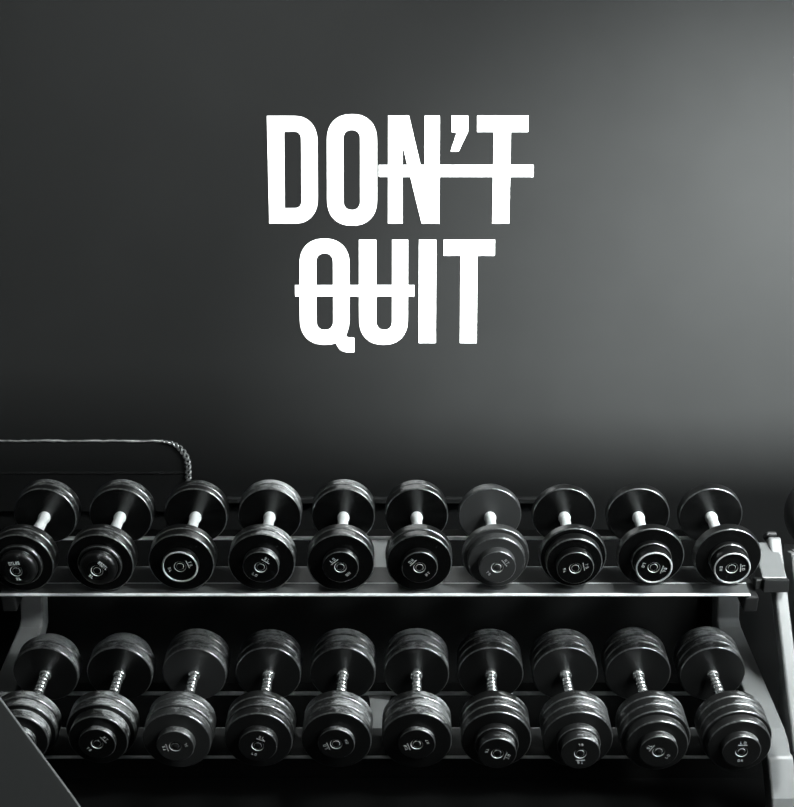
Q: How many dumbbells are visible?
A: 20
